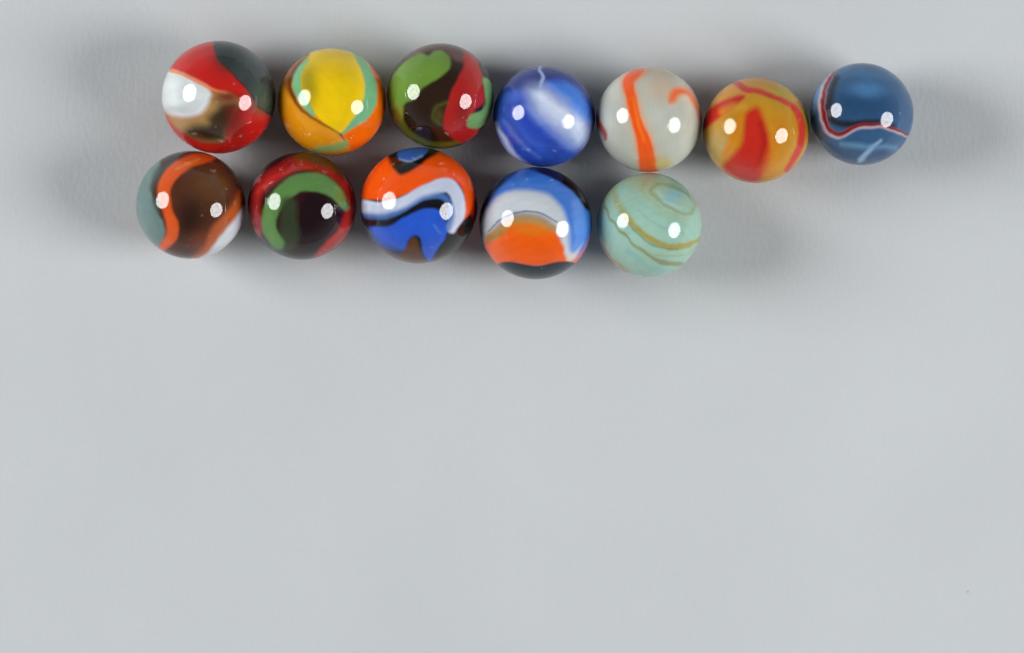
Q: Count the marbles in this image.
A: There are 12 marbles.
